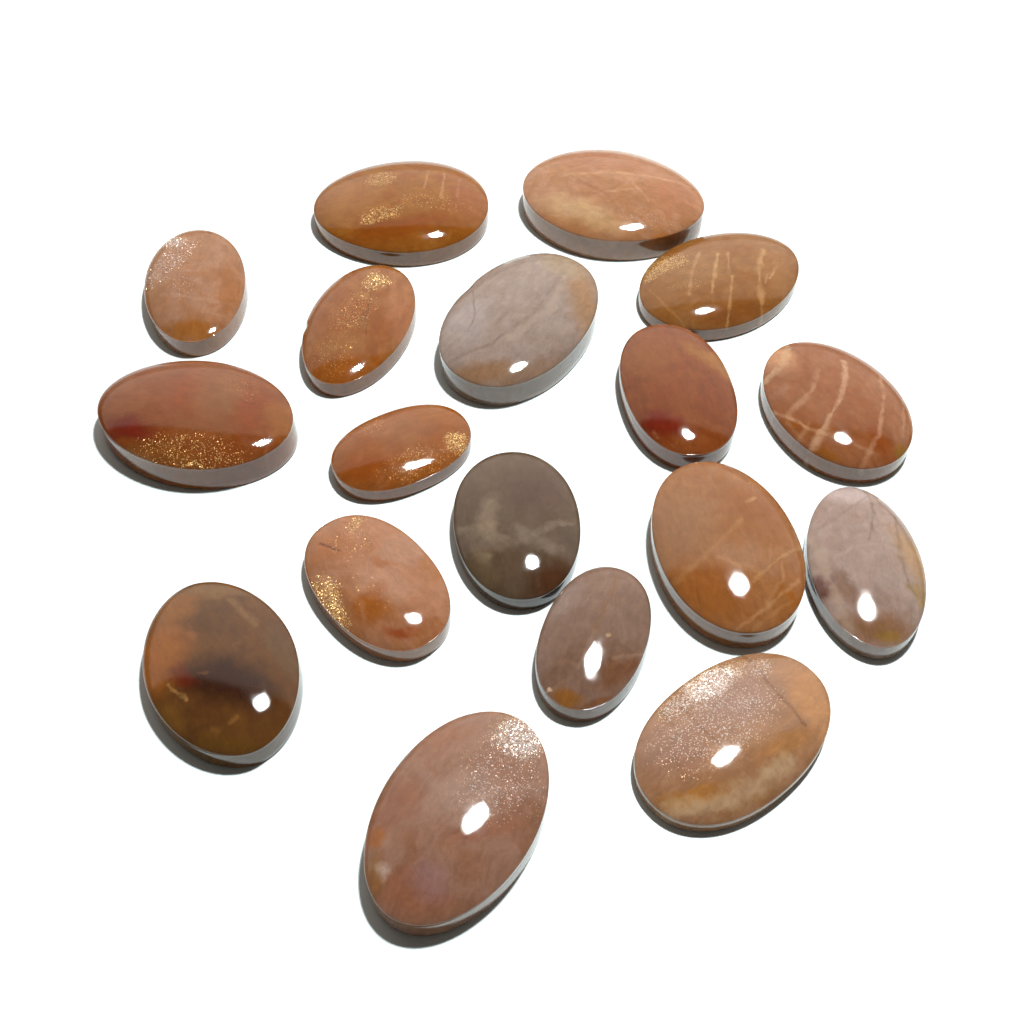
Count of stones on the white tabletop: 18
